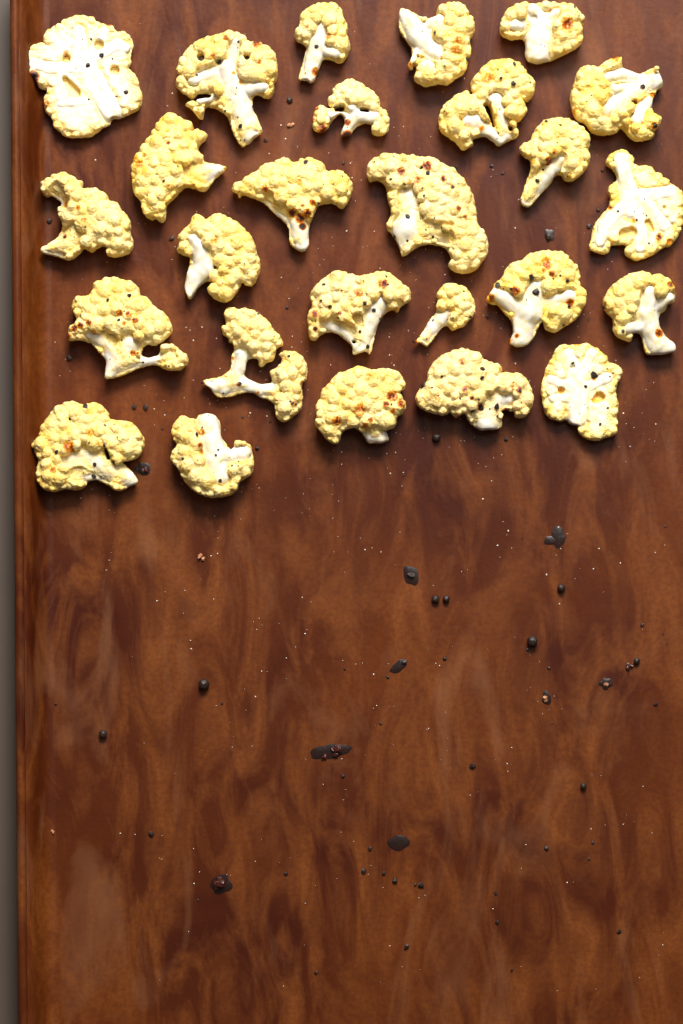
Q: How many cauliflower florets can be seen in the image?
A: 26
